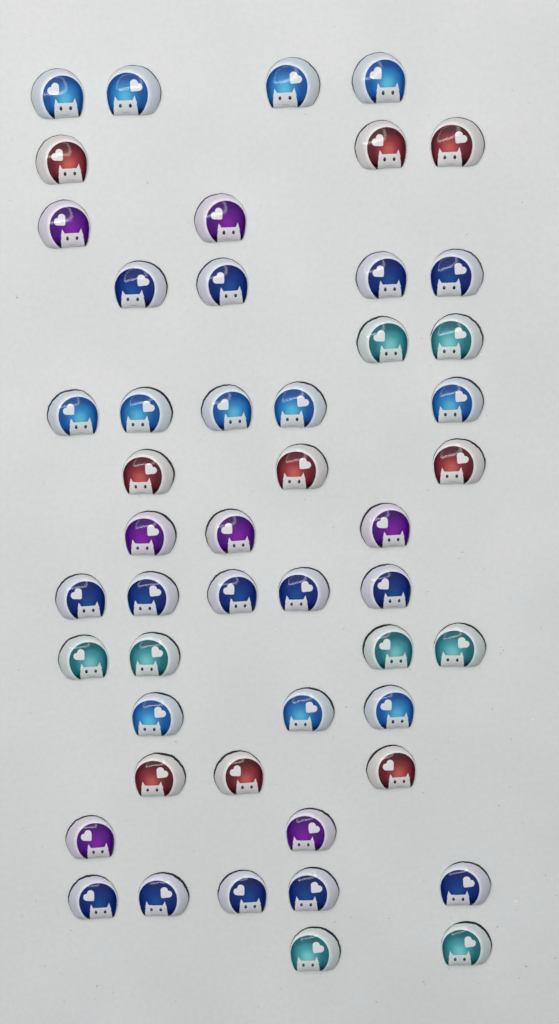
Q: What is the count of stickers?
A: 50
